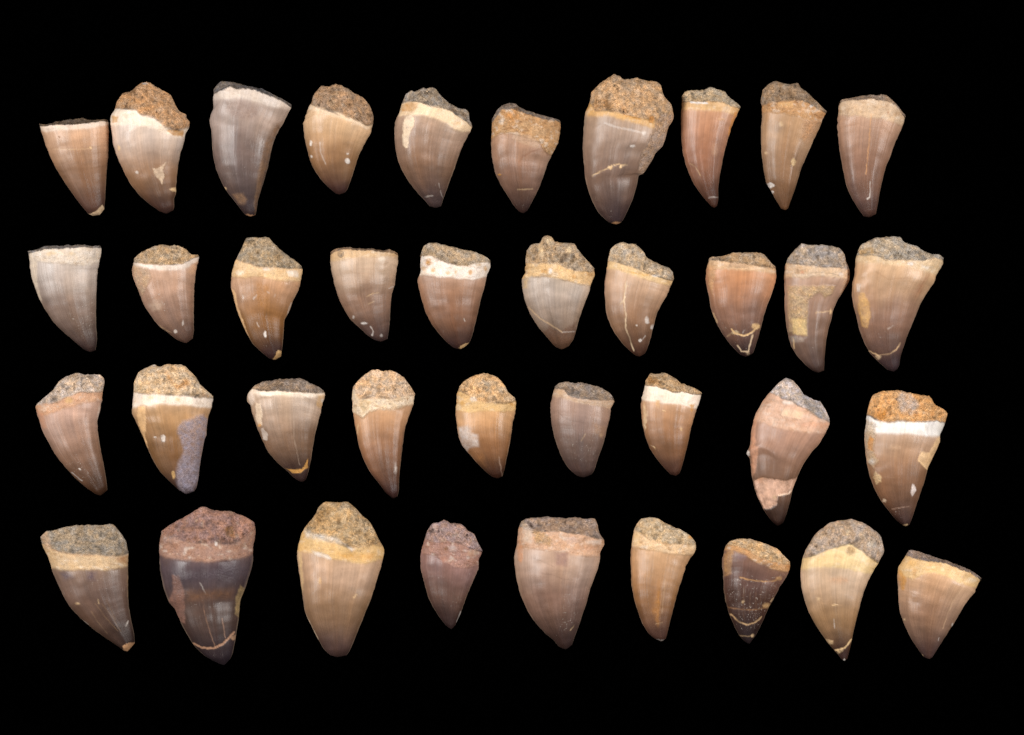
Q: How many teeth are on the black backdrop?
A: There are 38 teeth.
